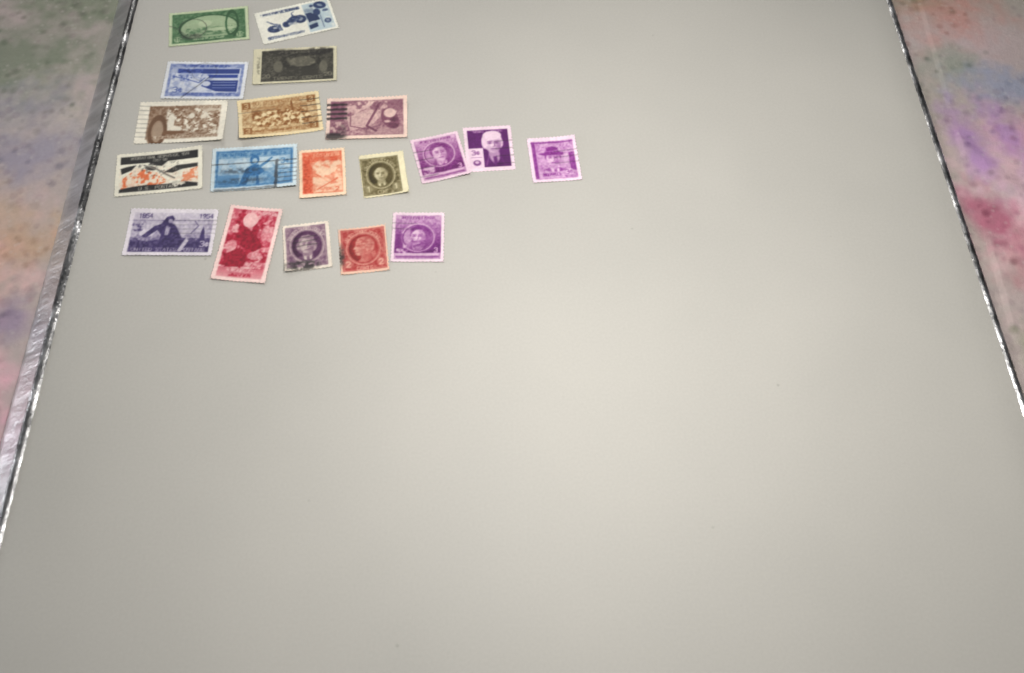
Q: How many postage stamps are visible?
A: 19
